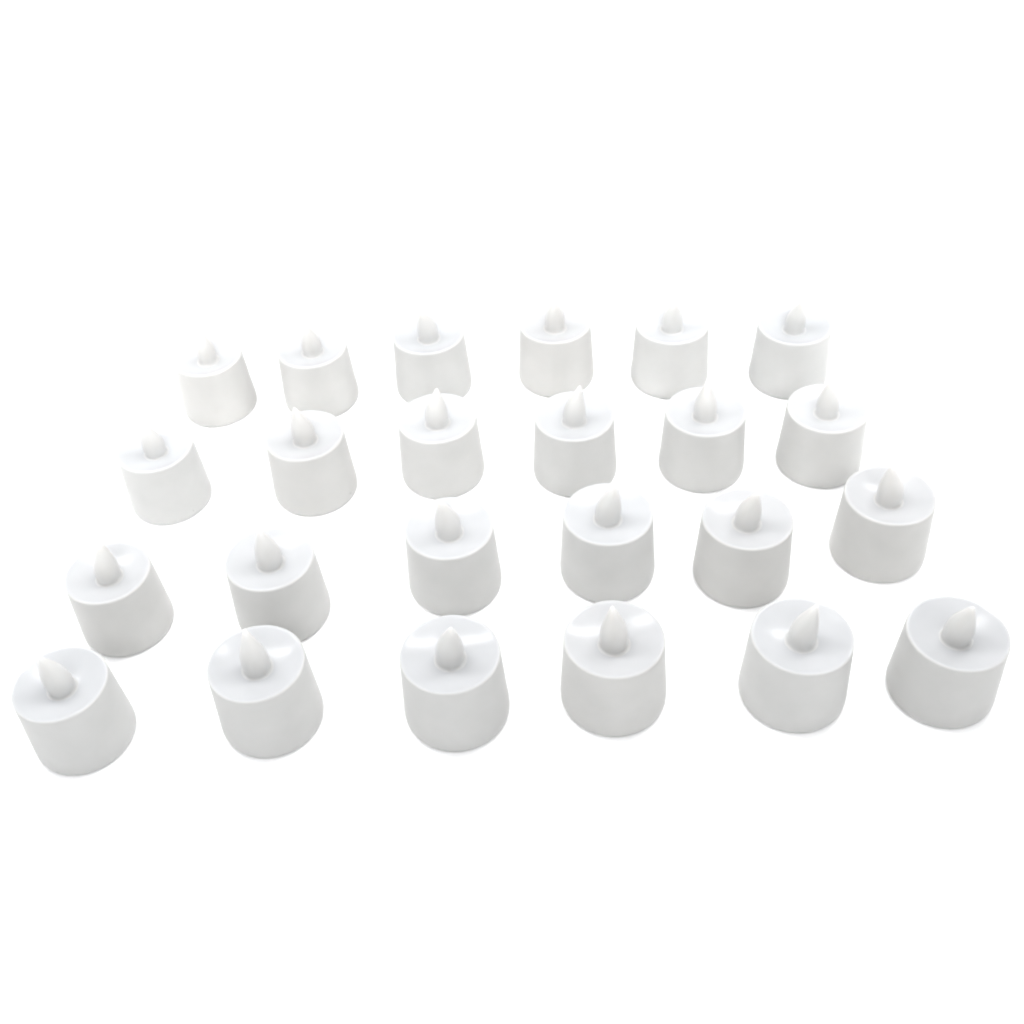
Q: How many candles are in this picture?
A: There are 24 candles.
